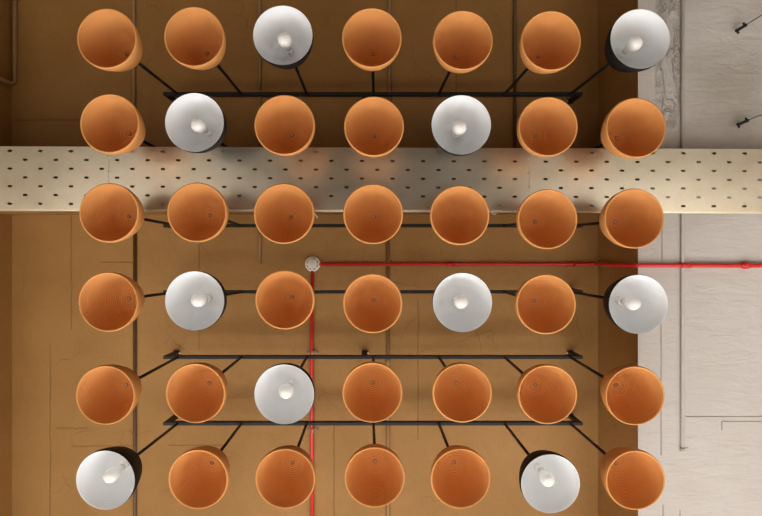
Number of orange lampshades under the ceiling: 32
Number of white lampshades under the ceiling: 10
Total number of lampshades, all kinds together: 42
